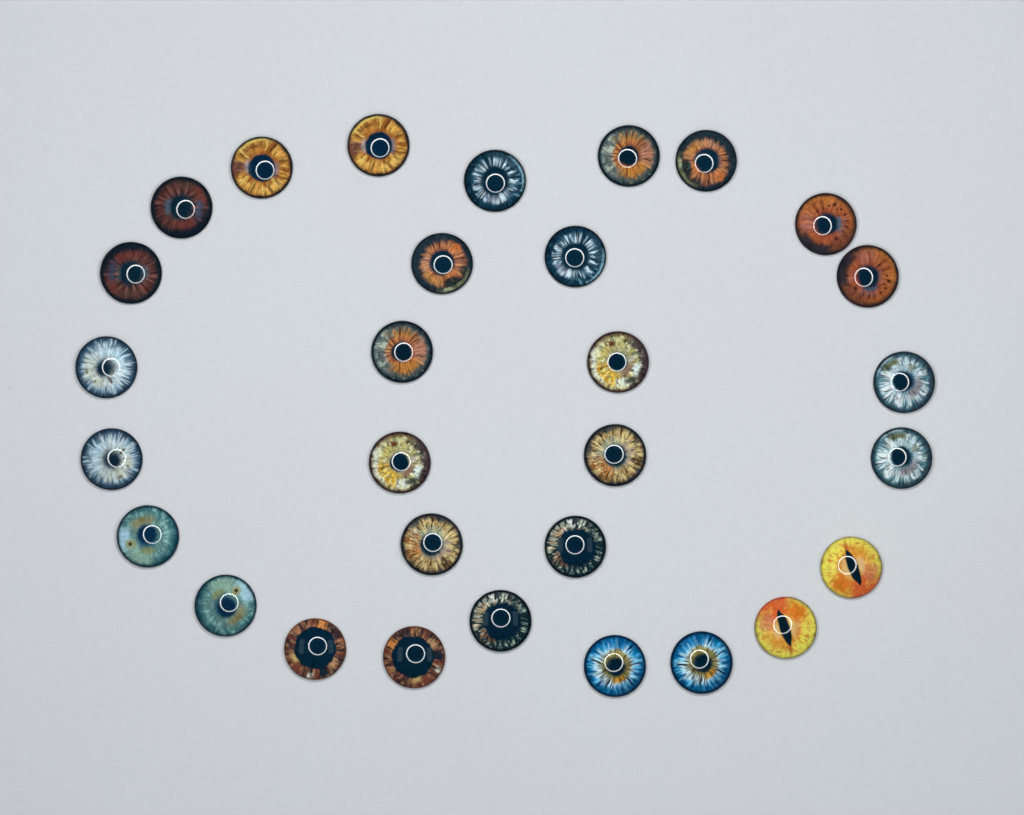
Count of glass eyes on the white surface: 30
